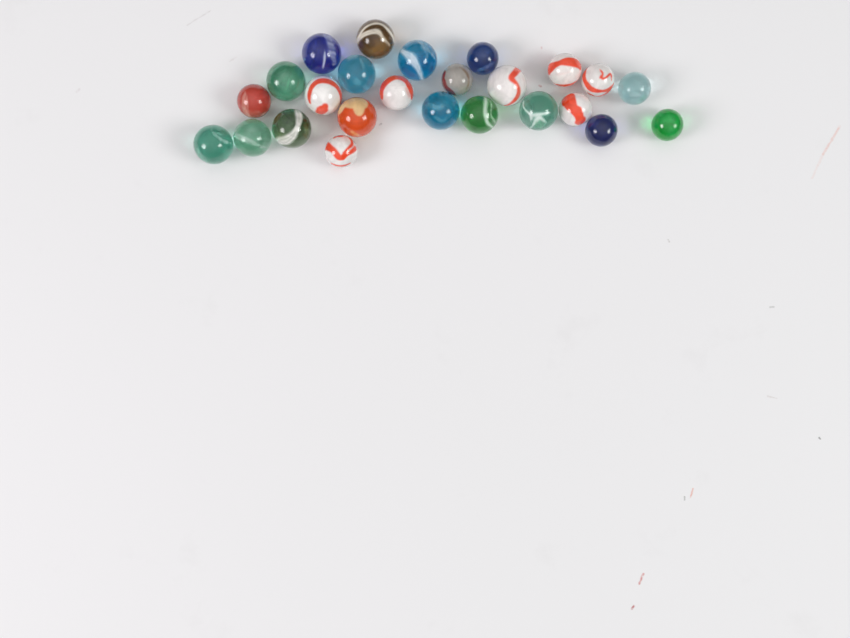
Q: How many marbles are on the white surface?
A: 25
